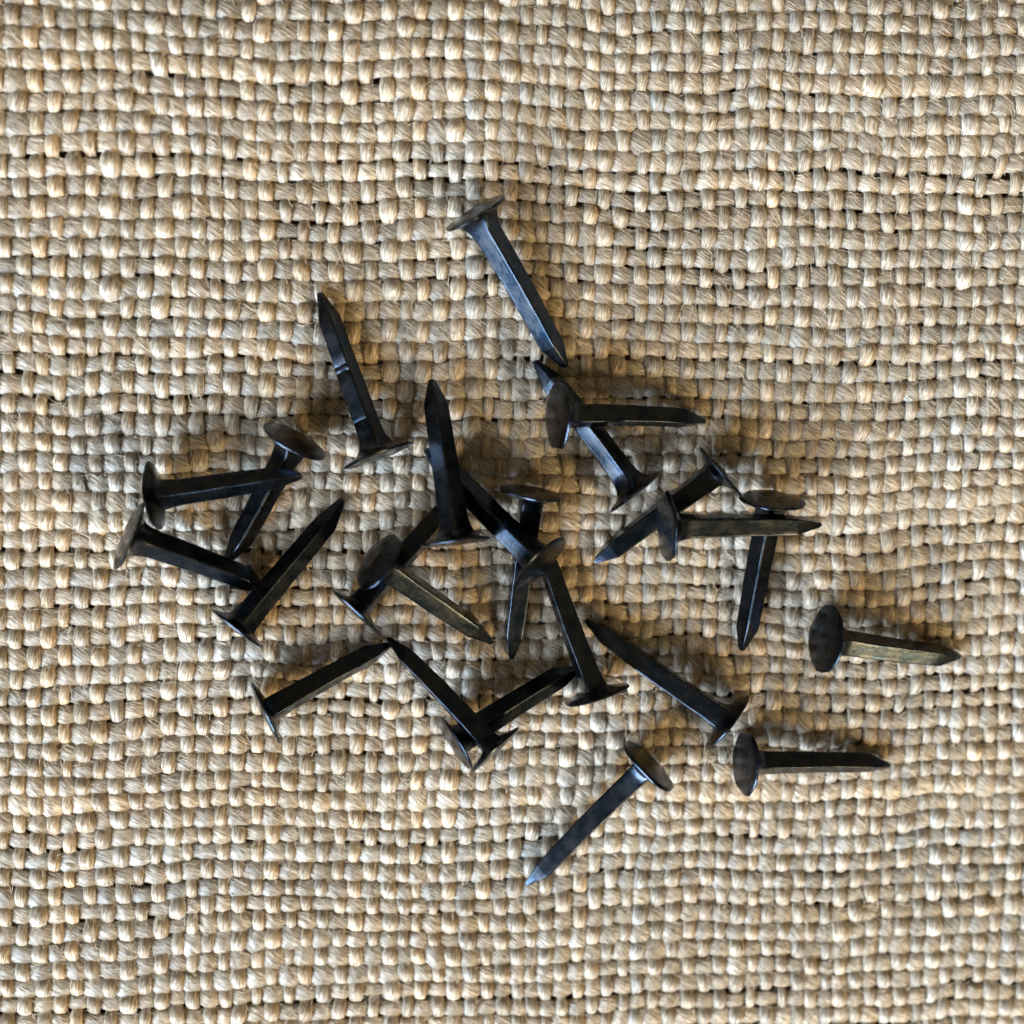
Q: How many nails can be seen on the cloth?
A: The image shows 24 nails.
